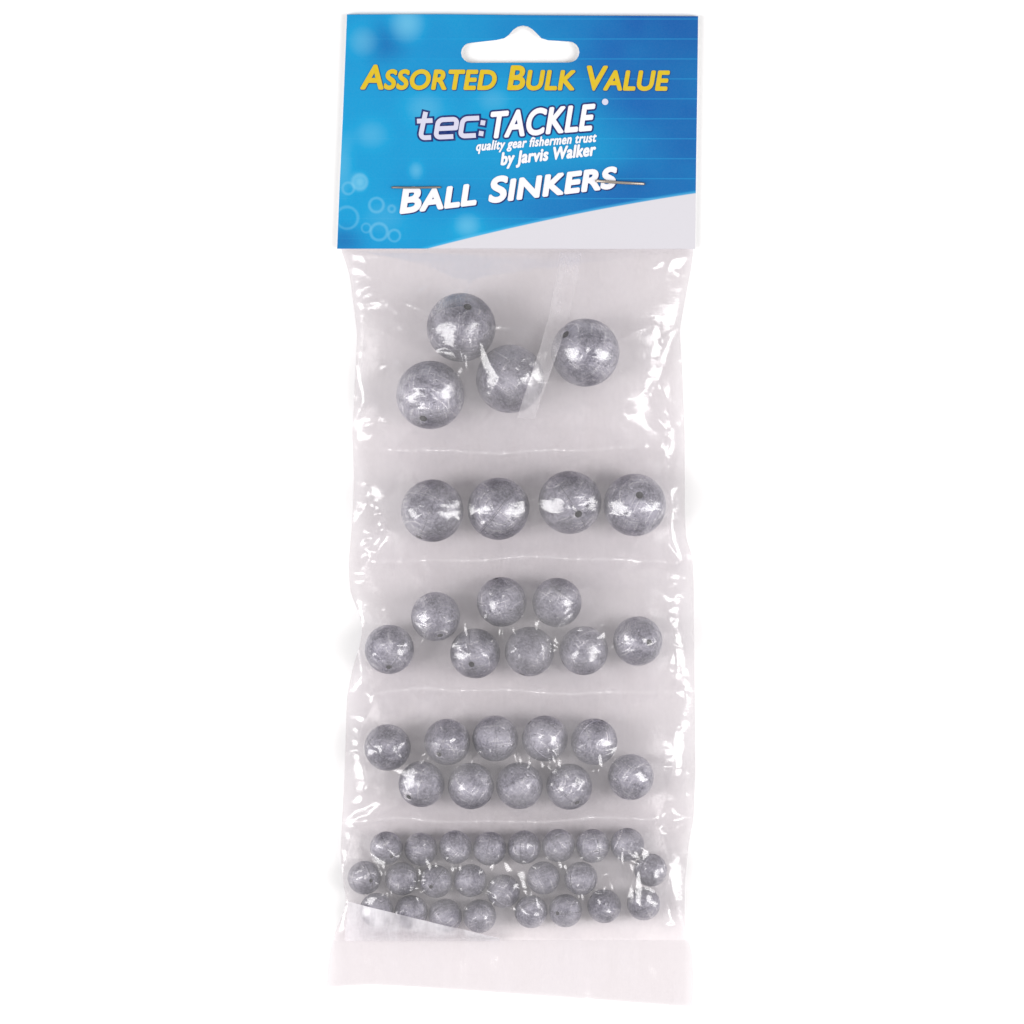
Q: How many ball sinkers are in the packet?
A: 50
